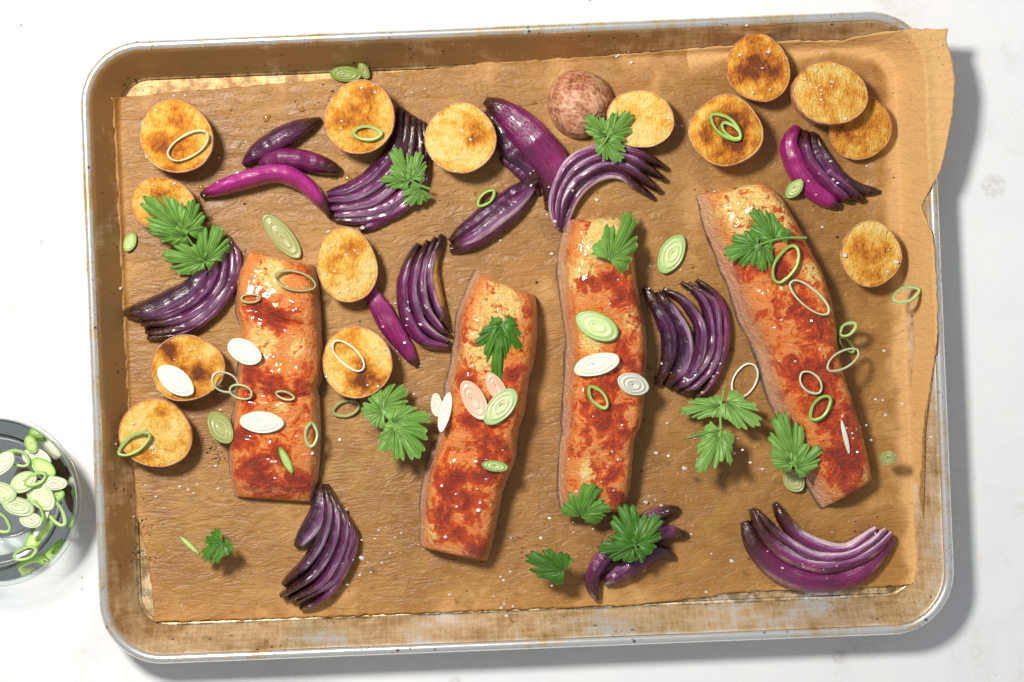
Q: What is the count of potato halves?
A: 15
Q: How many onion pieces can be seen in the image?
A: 14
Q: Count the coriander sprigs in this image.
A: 13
